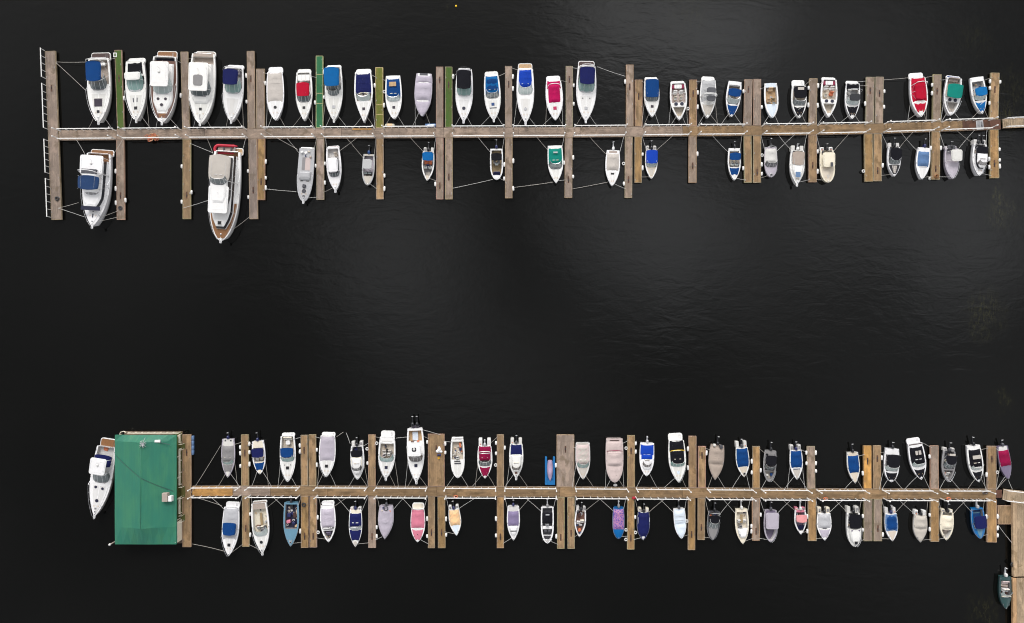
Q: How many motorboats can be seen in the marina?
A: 95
